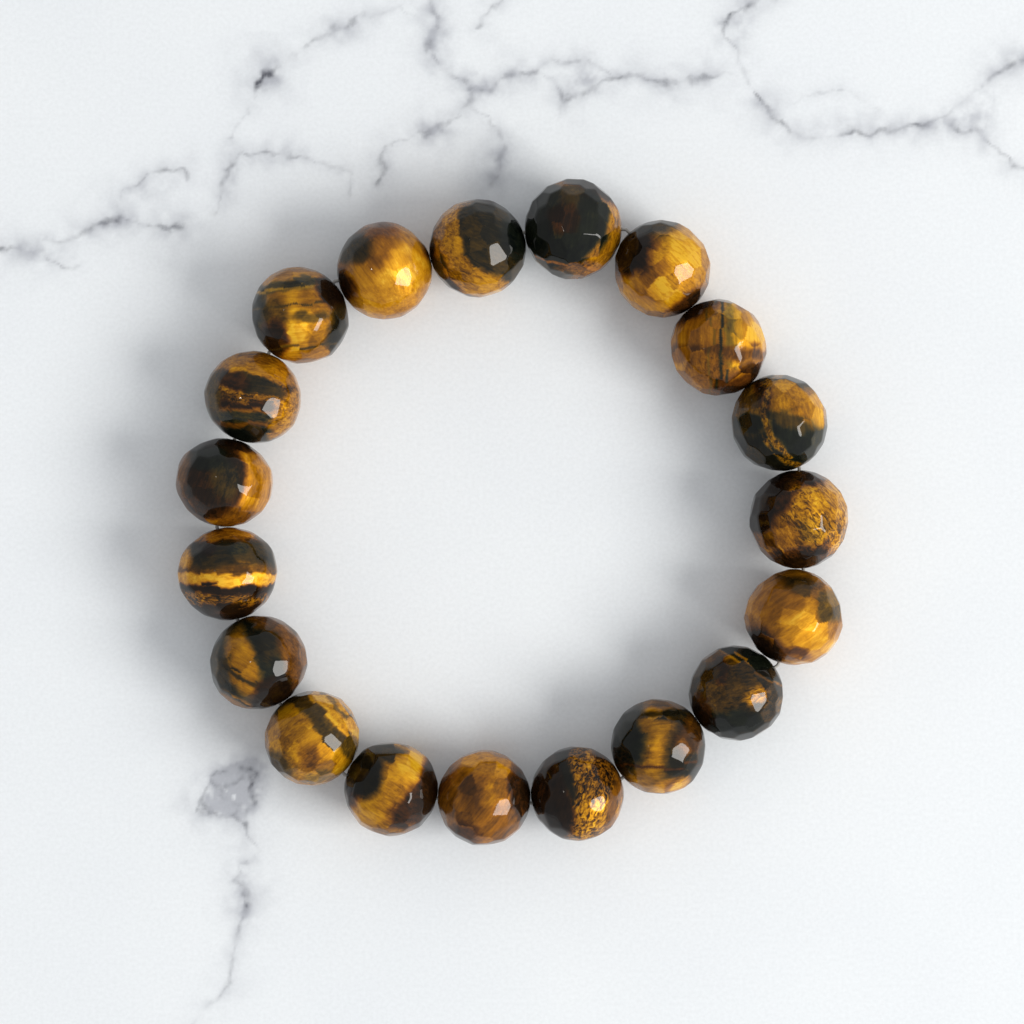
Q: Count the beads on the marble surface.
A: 19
